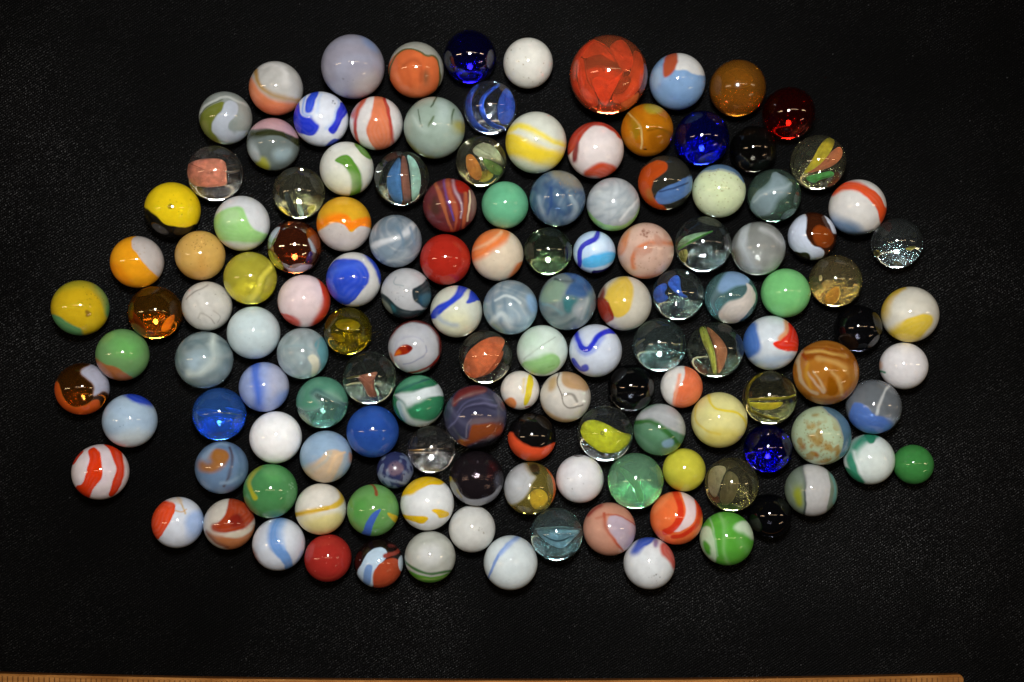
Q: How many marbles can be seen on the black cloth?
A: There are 135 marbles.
